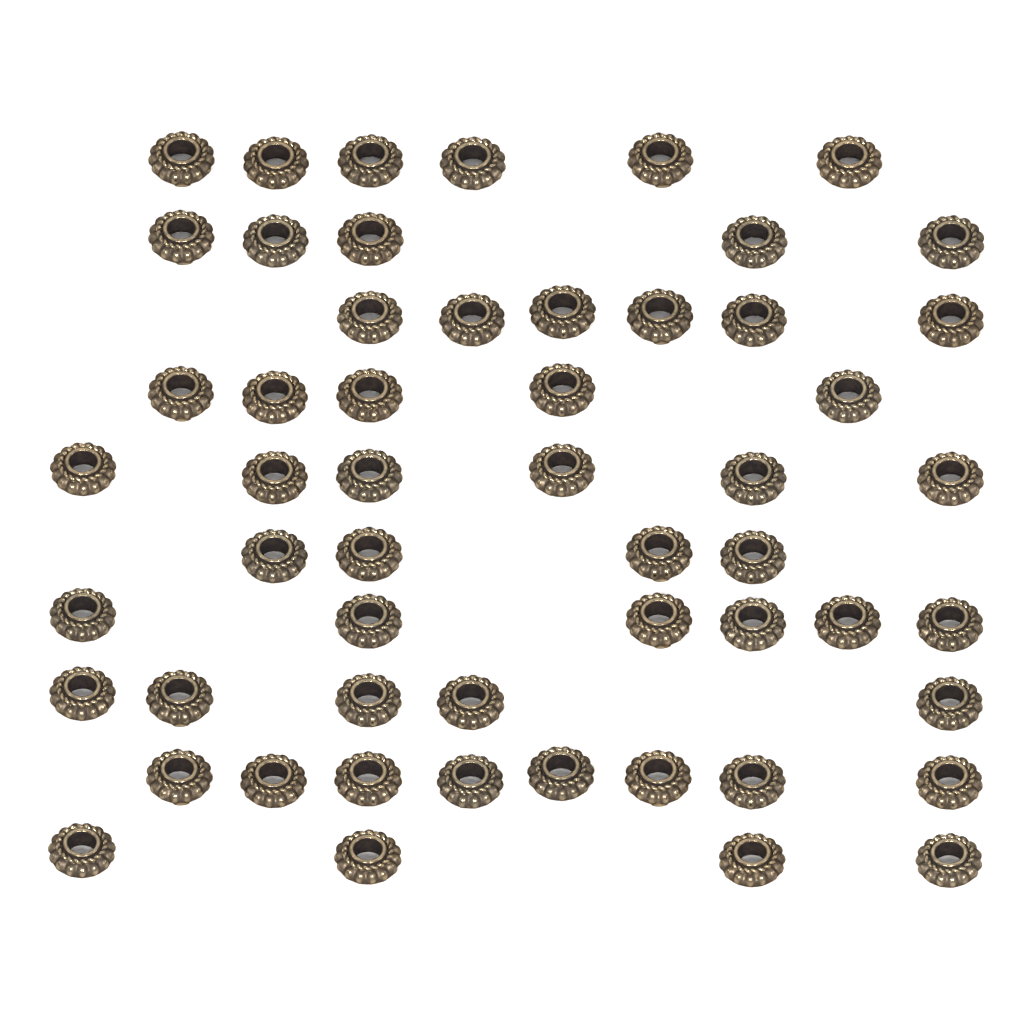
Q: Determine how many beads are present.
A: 55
